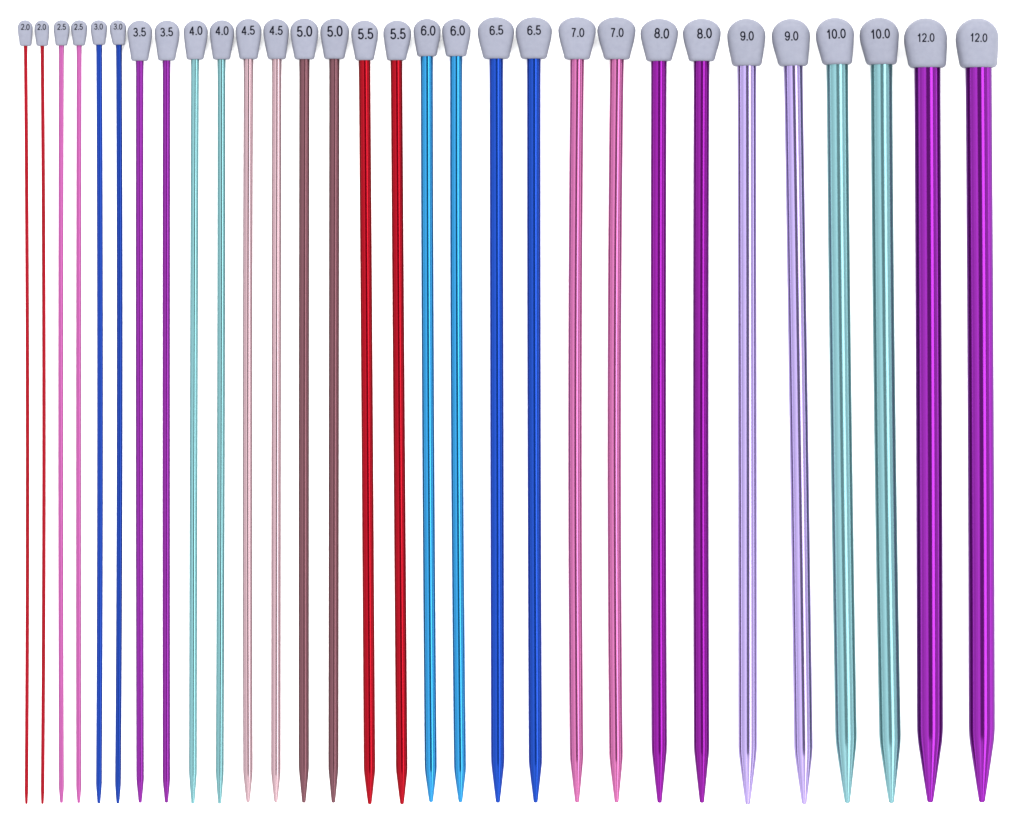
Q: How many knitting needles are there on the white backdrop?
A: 30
